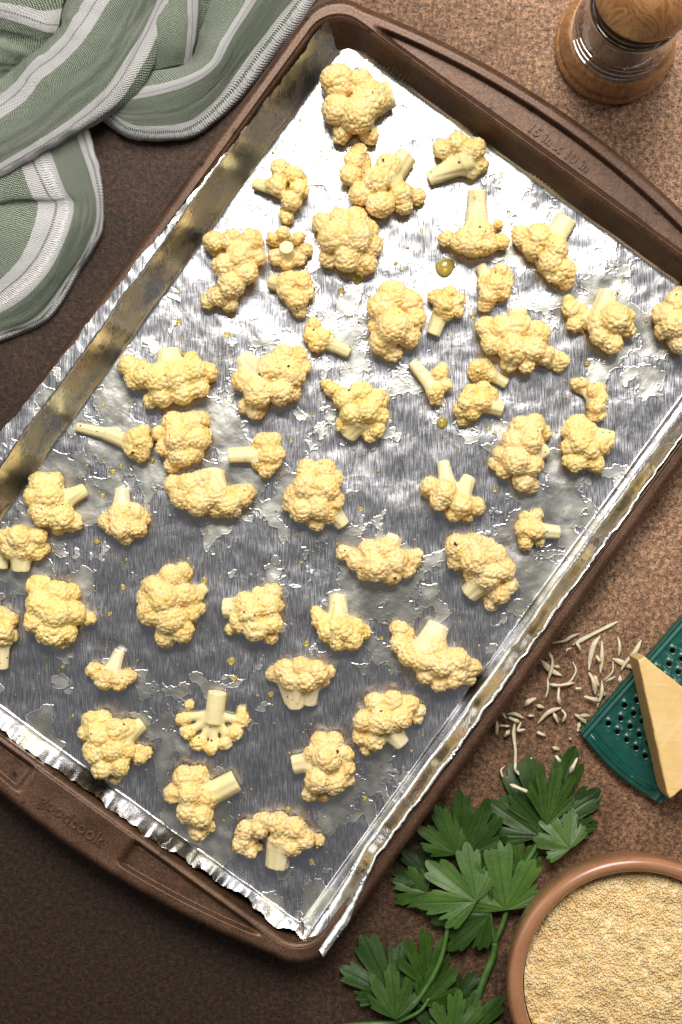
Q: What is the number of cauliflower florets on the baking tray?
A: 52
